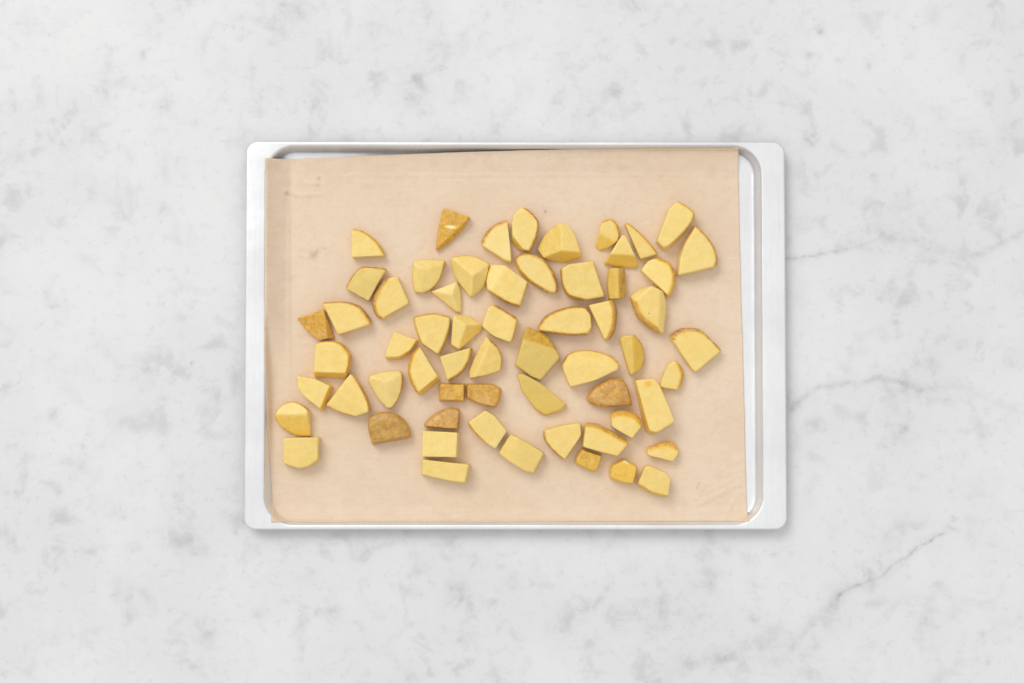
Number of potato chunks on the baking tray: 61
